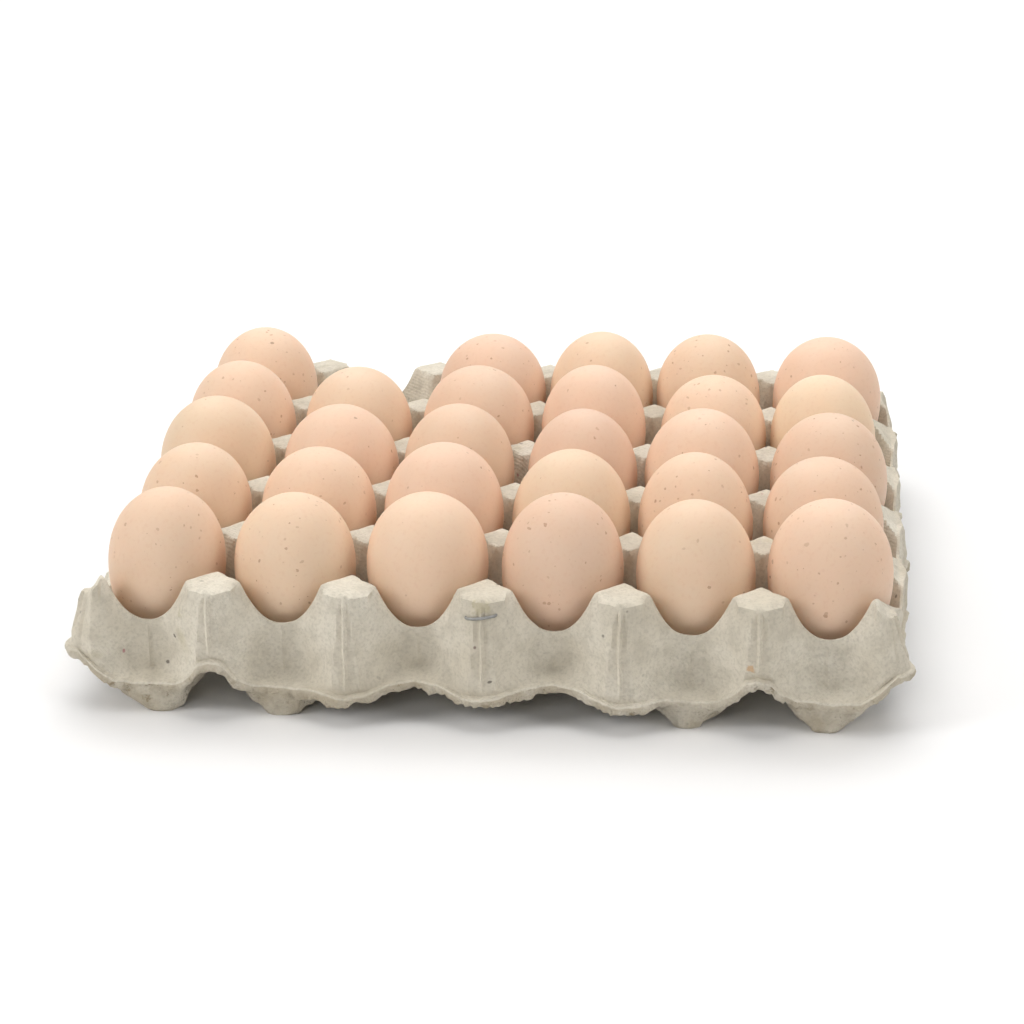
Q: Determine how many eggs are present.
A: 29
